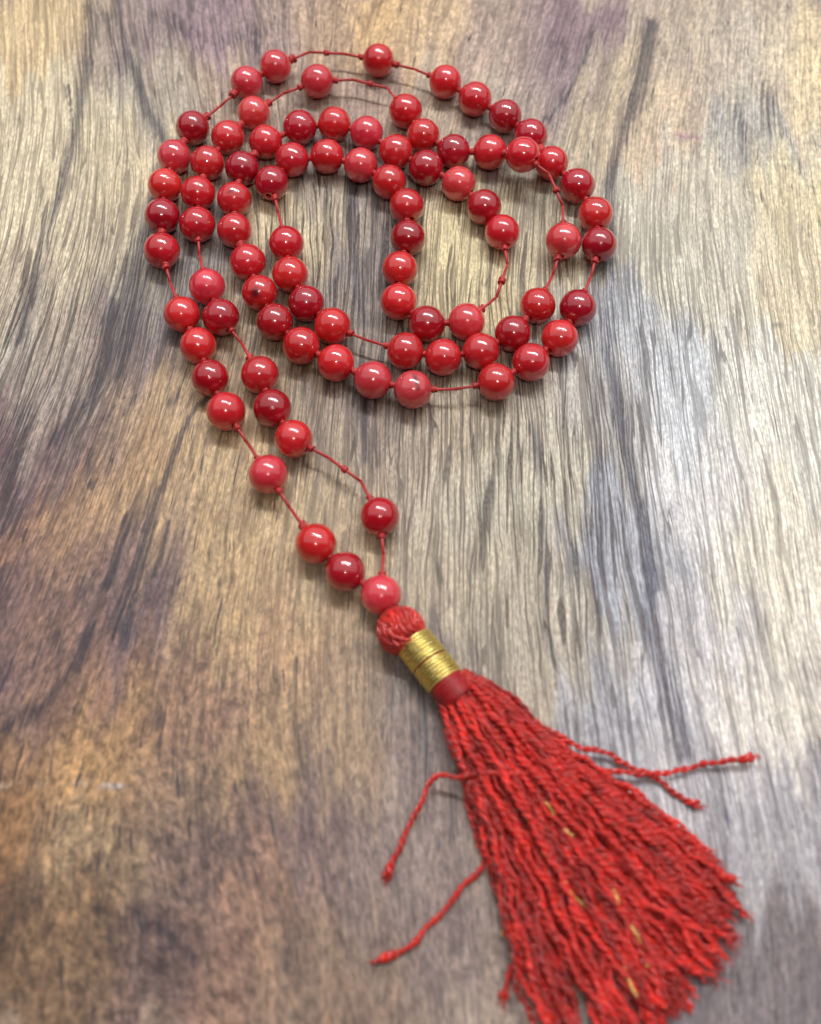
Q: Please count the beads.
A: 85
